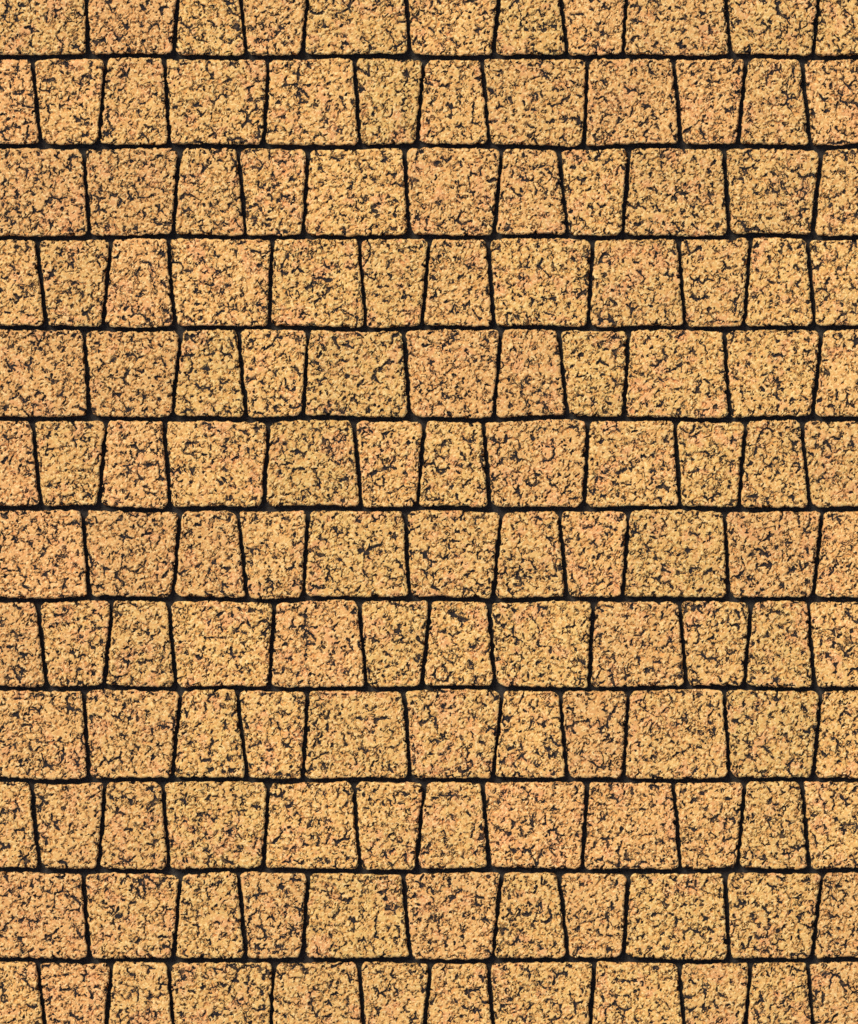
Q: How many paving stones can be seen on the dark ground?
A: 138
